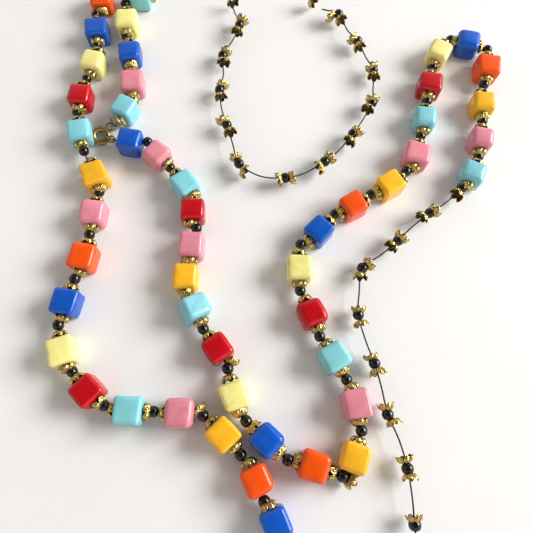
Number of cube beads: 49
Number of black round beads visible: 62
